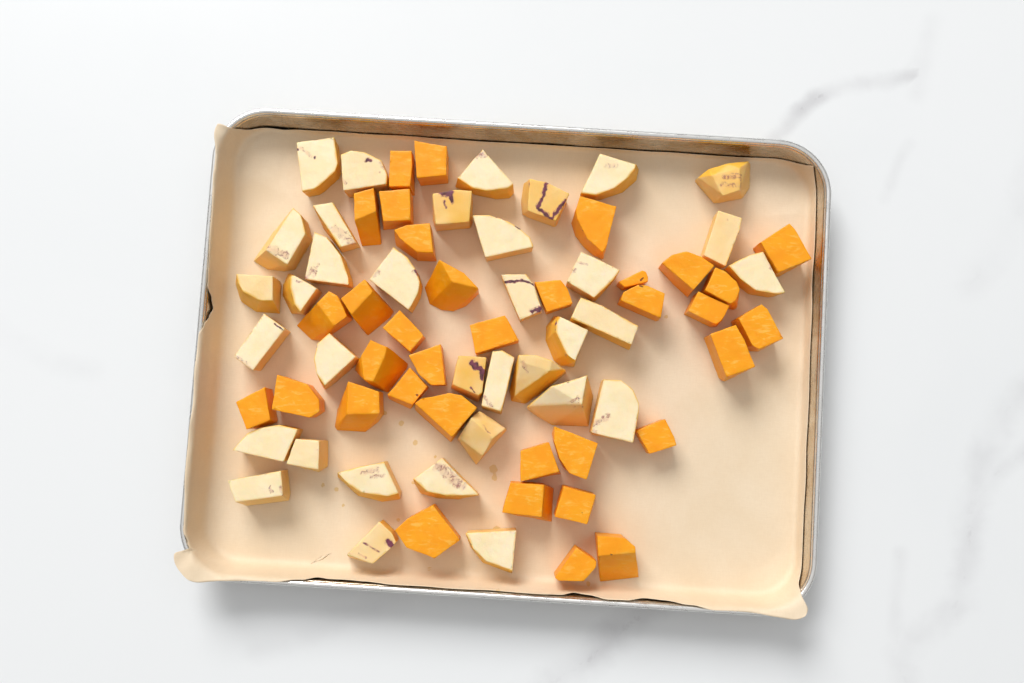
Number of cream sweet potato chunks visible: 35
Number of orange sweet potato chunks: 35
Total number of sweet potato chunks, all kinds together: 70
